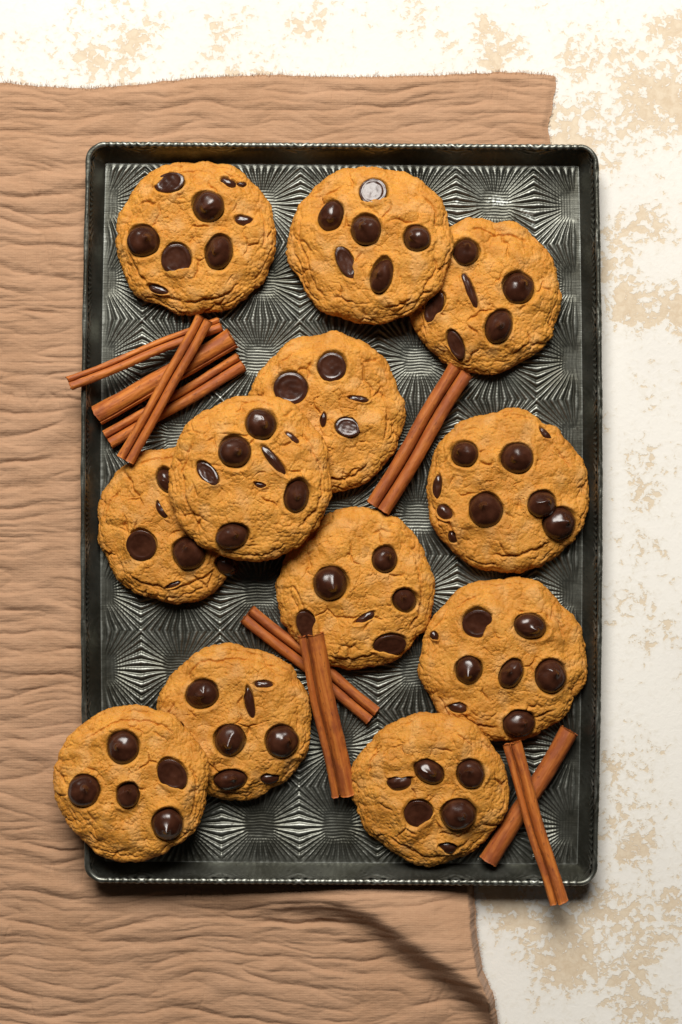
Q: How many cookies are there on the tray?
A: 12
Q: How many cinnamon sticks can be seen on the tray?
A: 9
